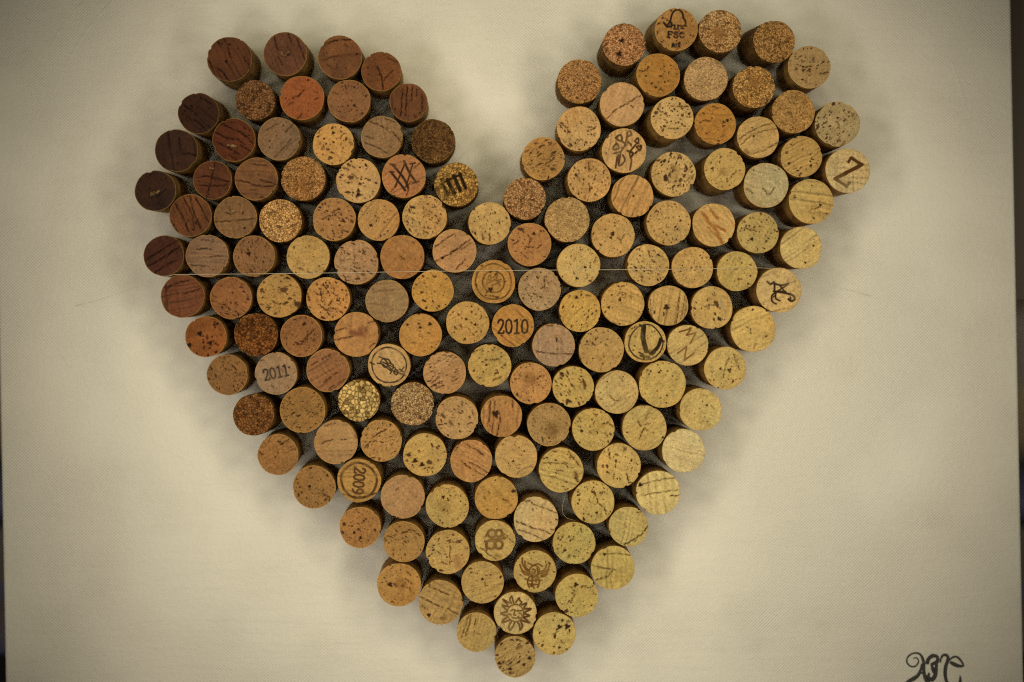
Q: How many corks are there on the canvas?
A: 153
